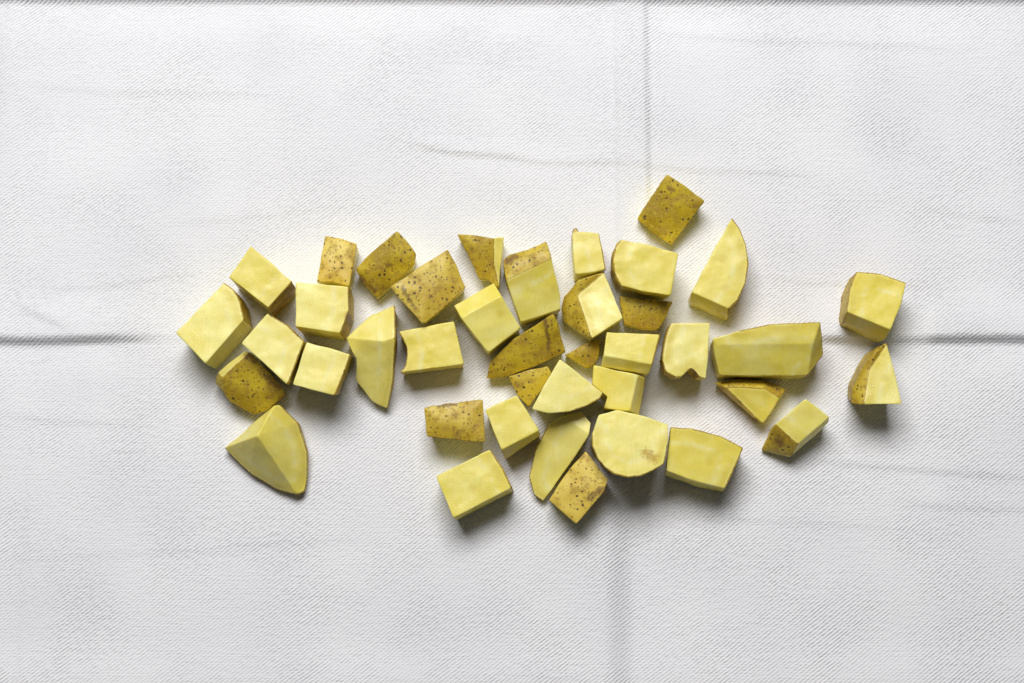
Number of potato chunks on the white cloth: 40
